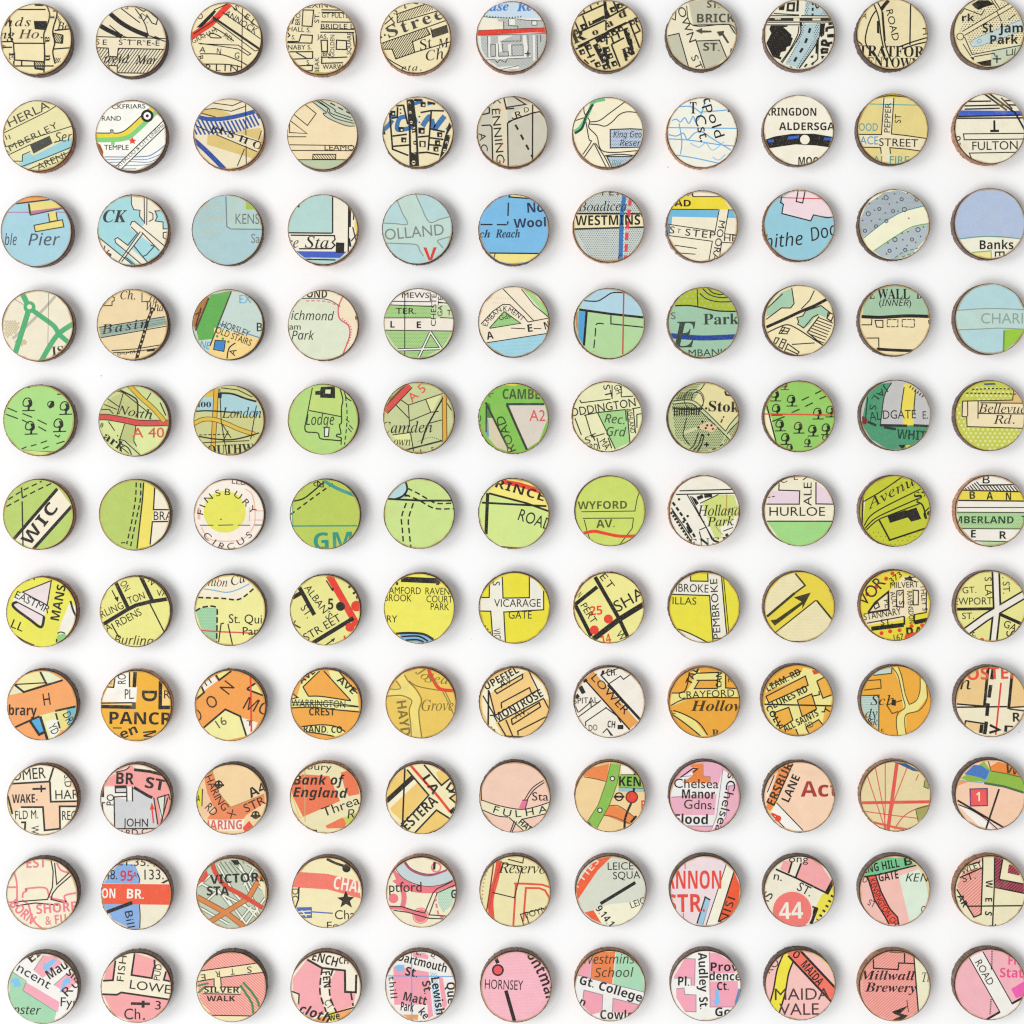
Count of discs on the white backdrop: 121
